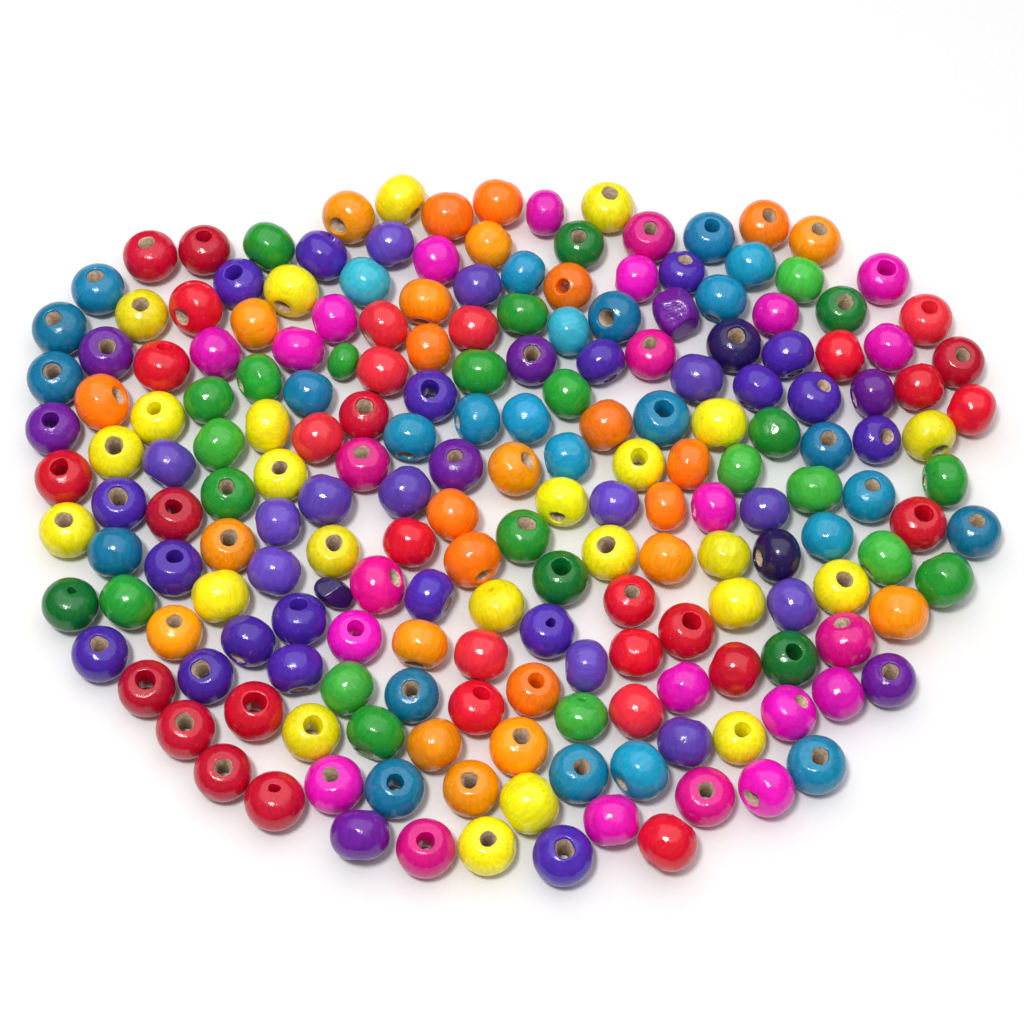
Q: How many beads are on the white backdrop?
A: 200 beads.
